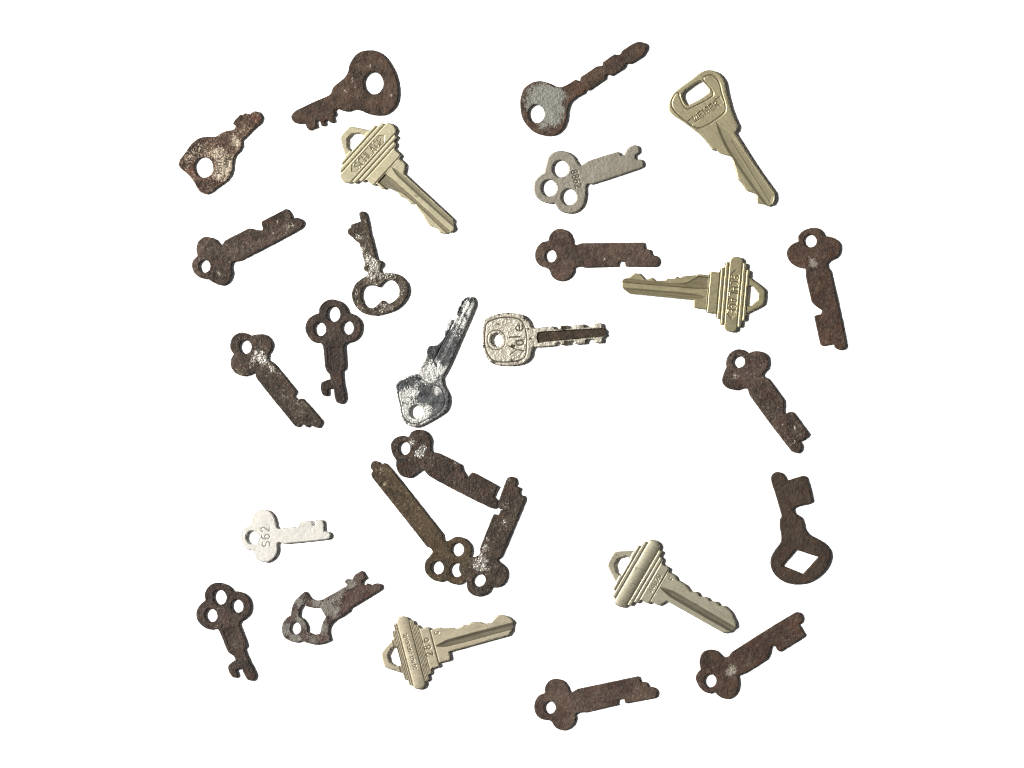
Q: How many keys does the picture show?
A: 27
